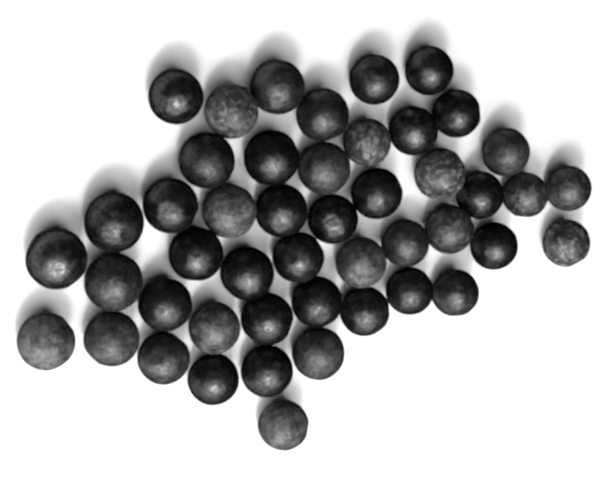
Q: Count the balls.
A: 47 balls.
